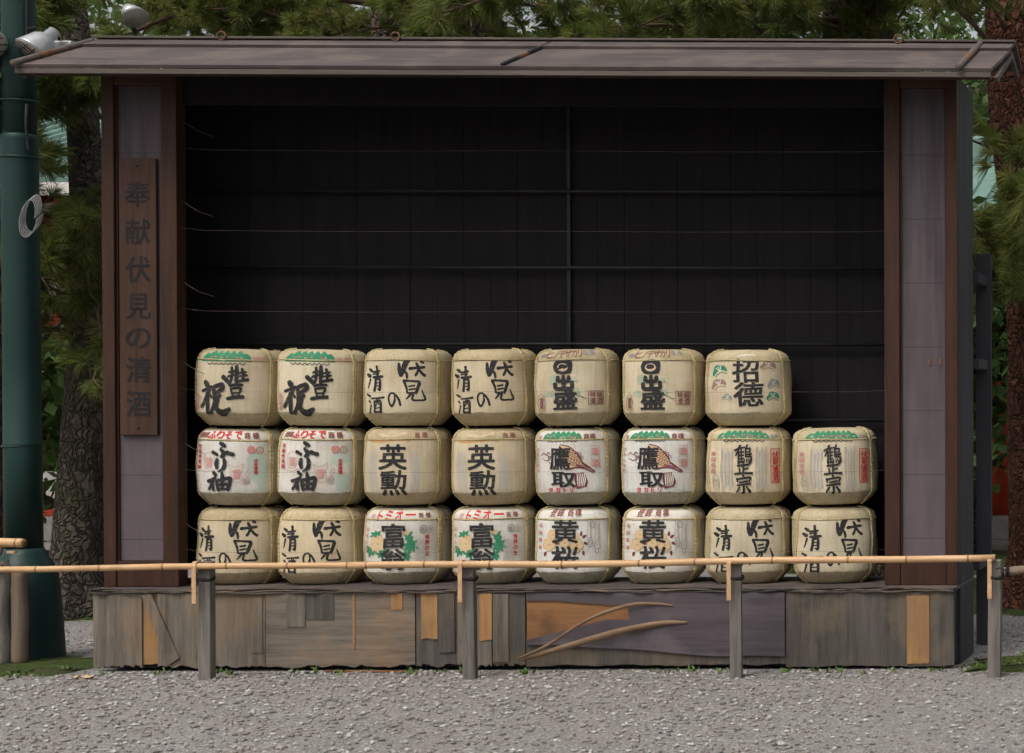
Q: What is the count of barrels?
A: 23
